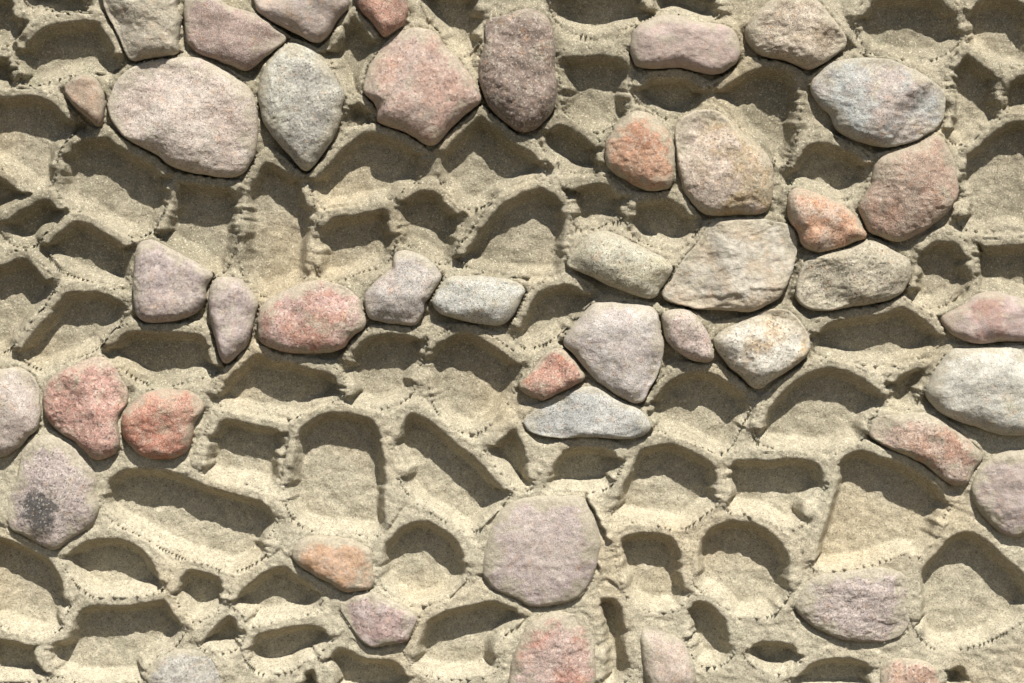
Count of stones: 45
